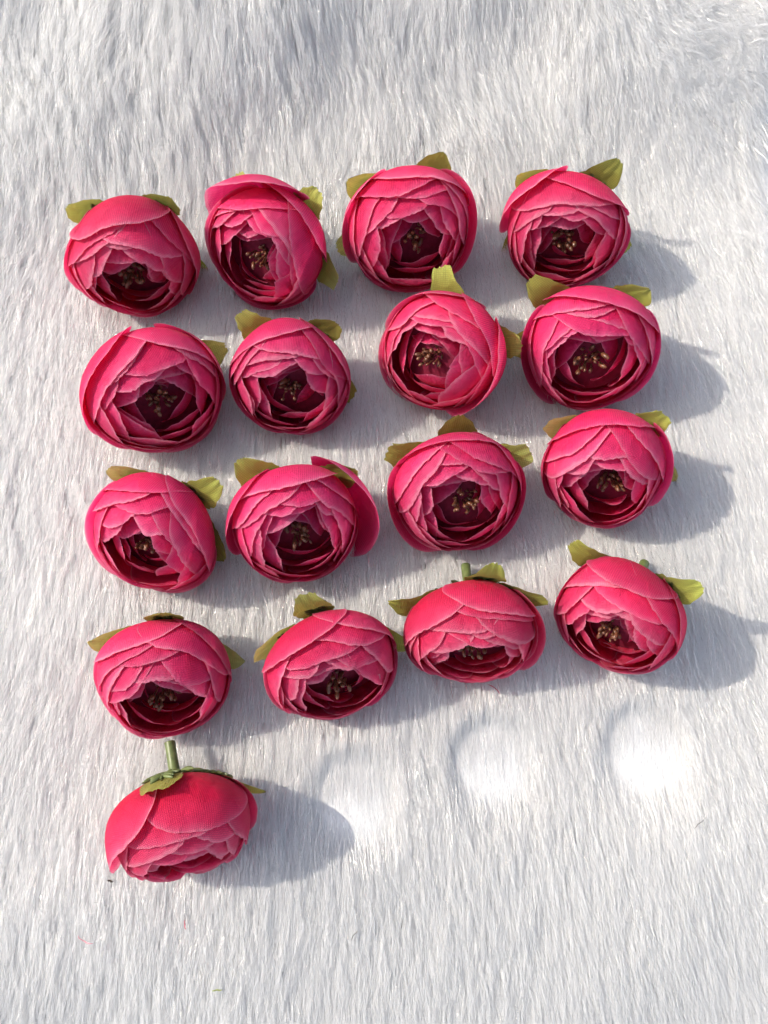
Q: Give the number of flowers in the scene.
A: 17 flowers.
